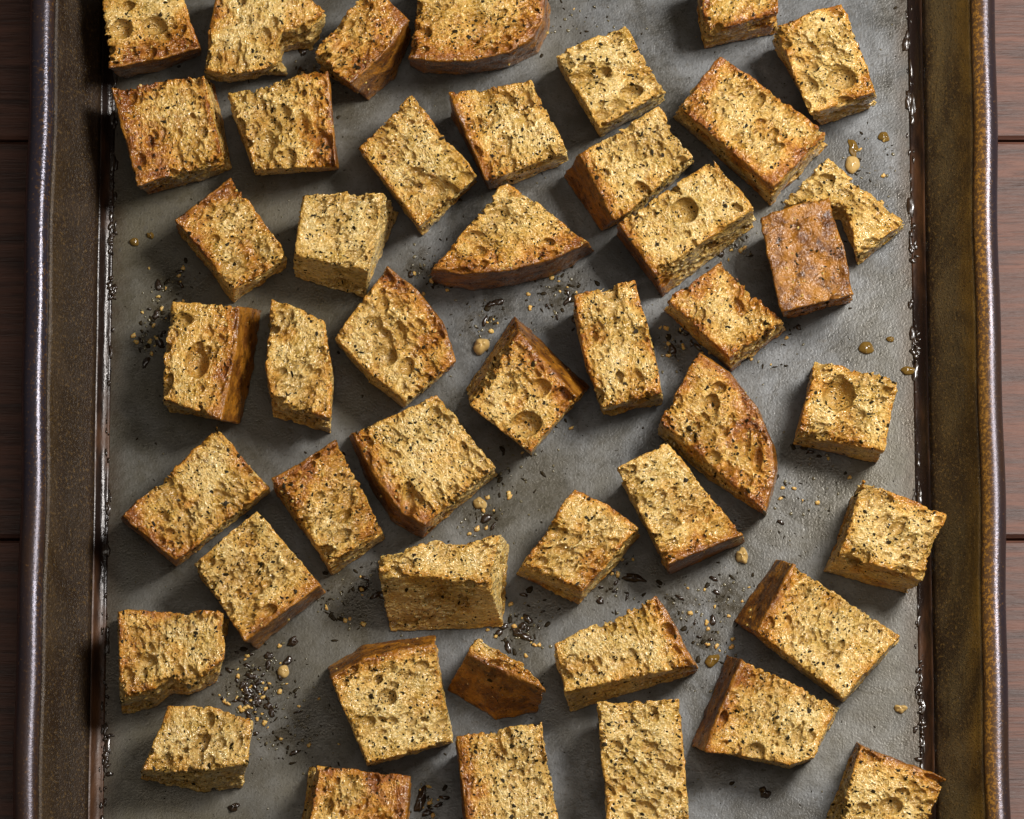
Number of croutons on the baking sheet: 46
